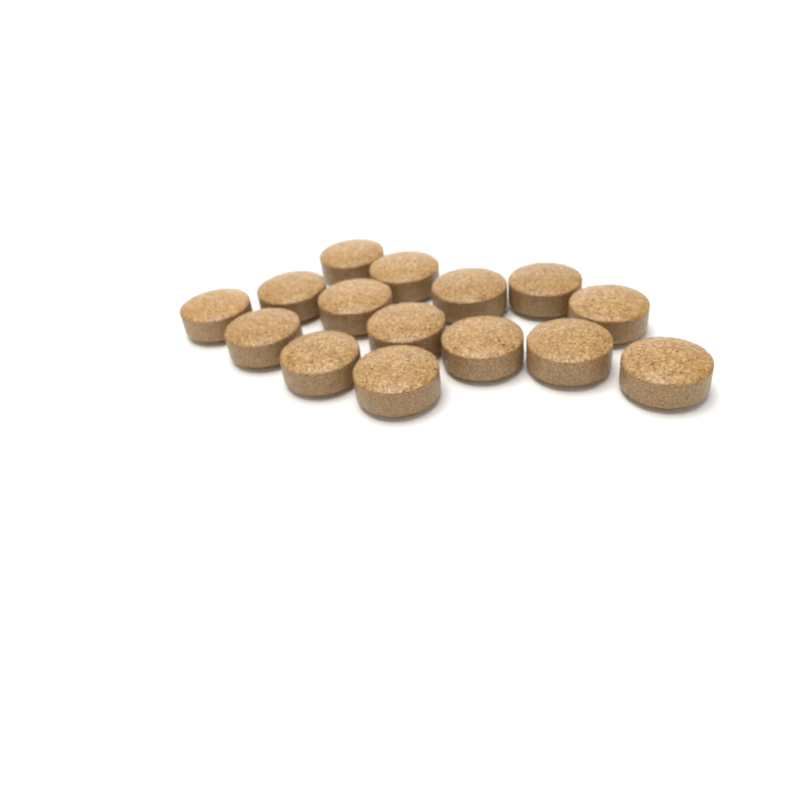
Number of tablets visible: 15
